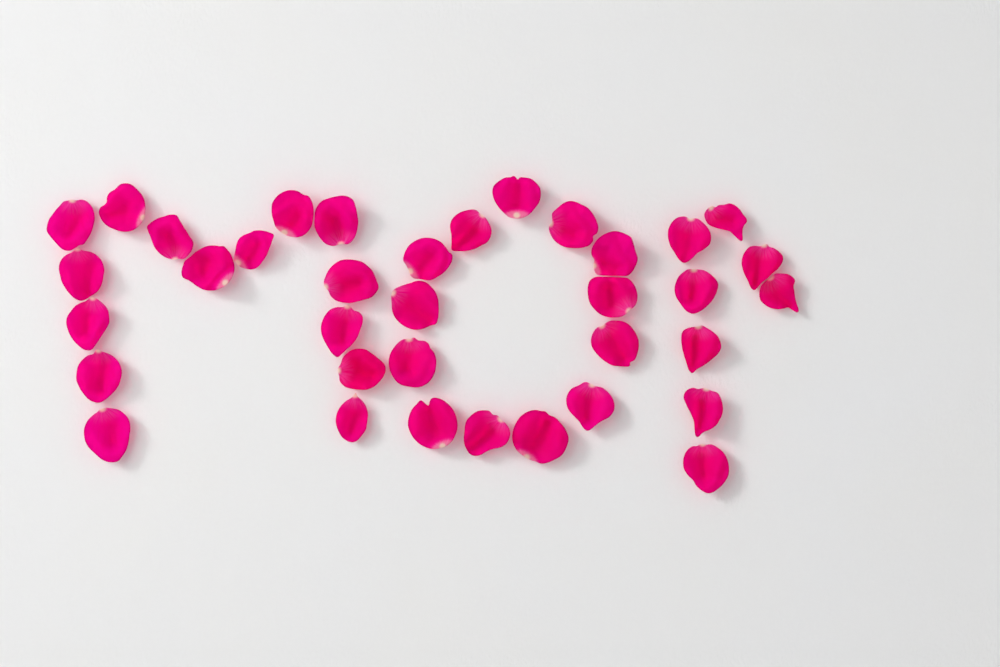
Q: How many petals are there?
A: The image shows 36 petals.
